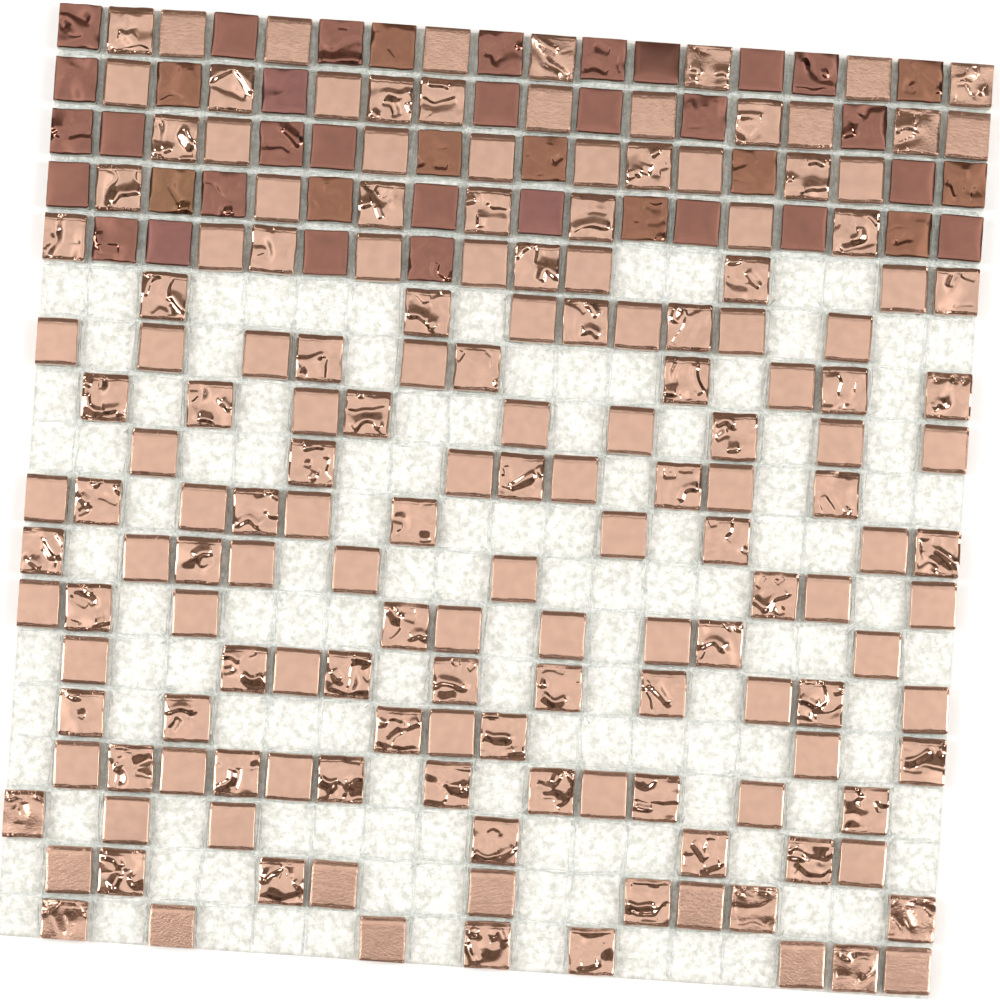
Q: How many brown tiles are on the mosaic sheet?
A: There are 41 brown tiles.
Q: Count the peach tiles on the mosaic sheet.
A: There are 161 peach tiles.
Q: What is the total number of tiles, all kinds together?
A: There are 202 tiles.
